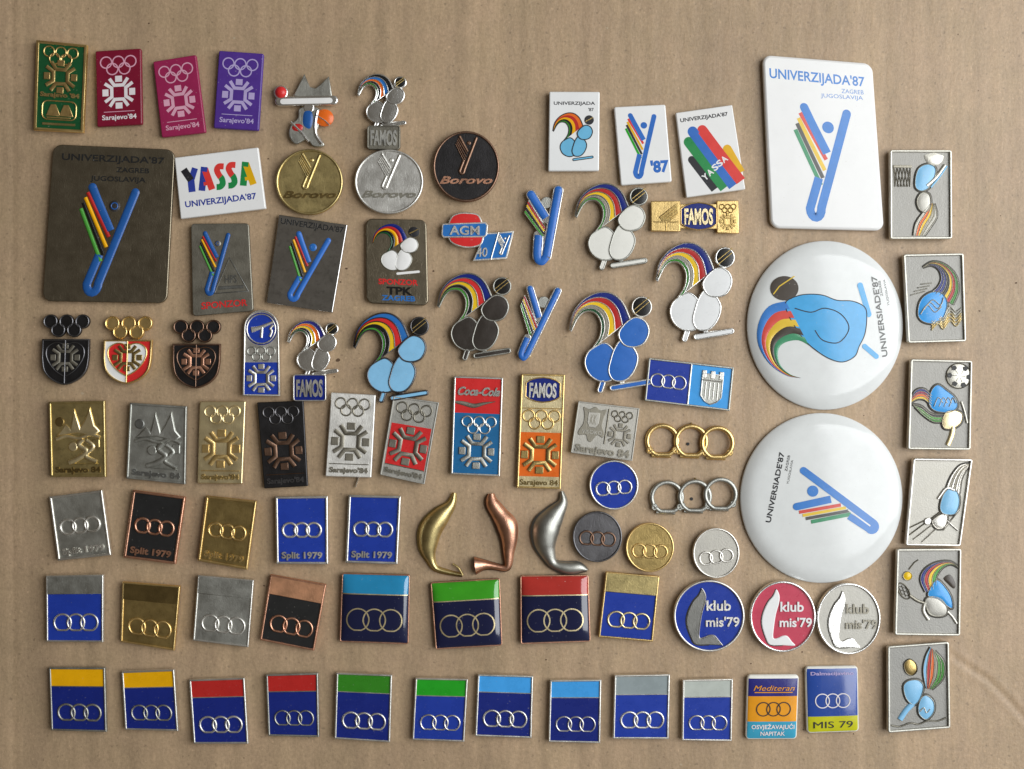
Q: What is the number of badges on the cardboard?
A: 87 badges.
